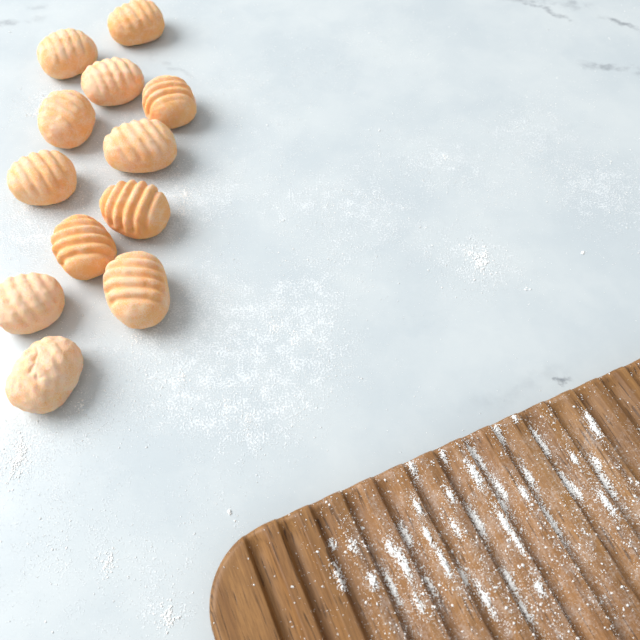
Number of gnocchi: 12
